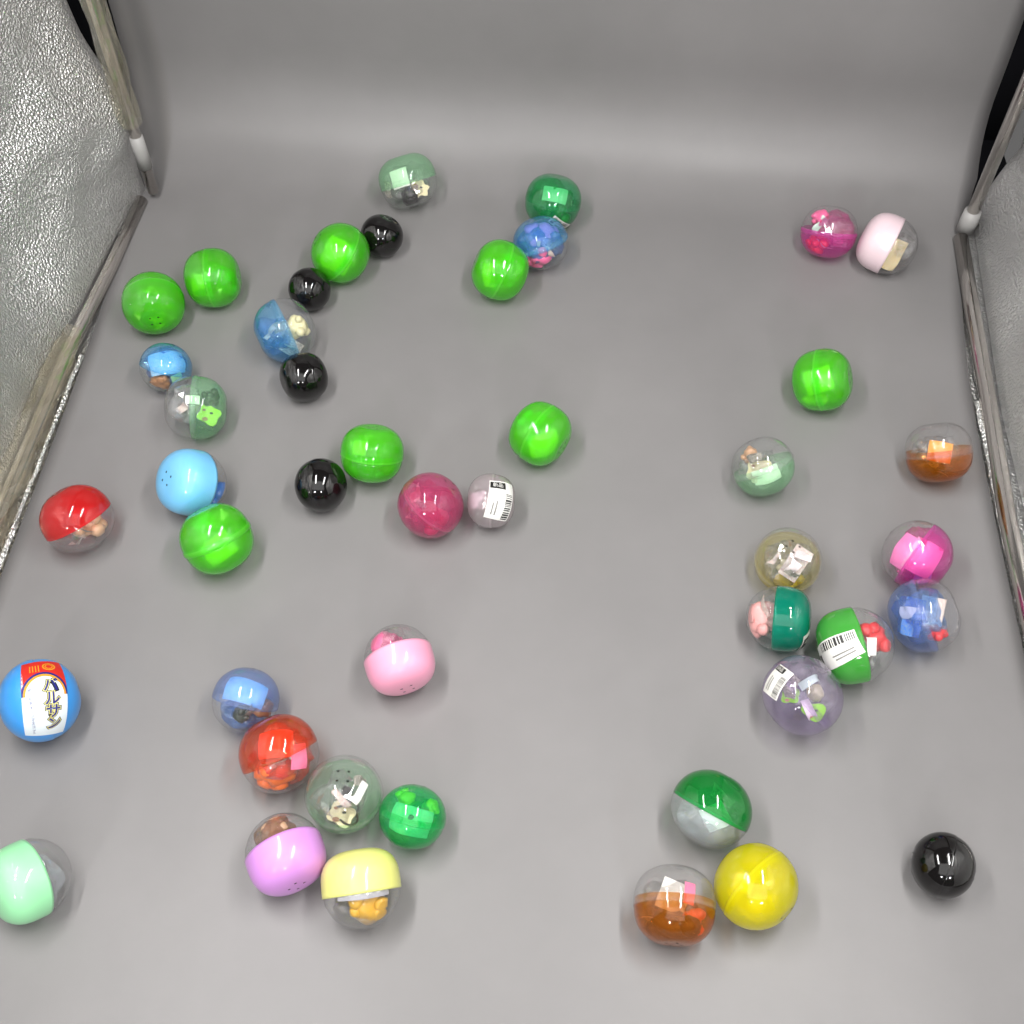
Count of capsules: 45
